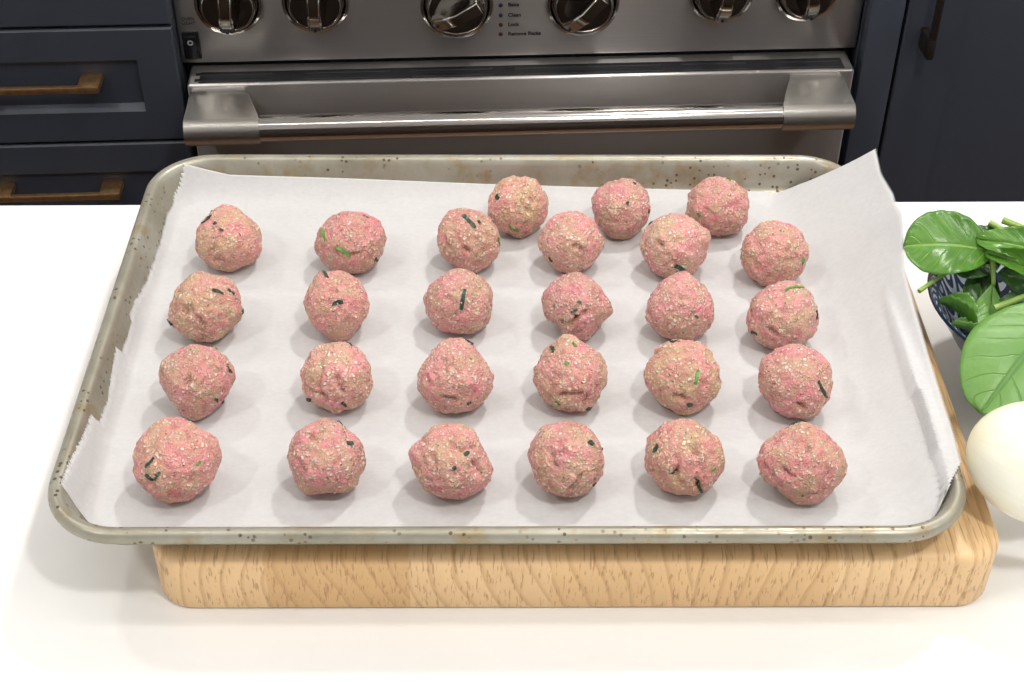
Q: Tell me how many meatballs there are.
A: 27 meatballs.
